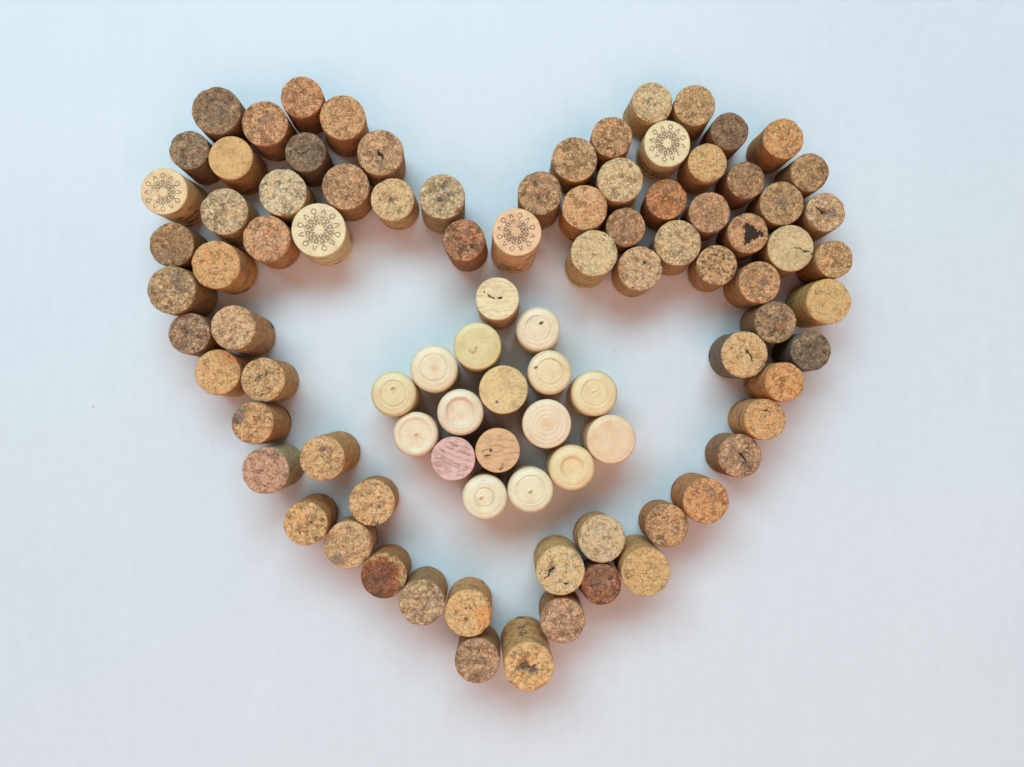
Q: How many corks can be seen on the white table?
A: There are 93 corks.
